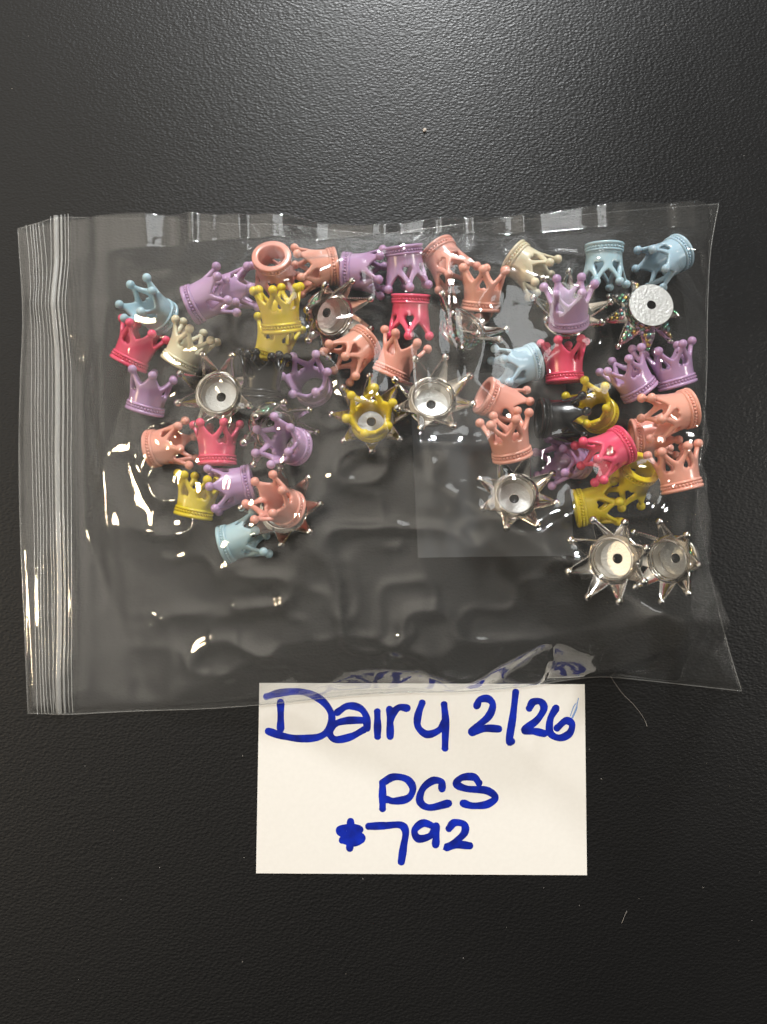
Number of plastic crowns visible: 46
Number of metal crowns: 12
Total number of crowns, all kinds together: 58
